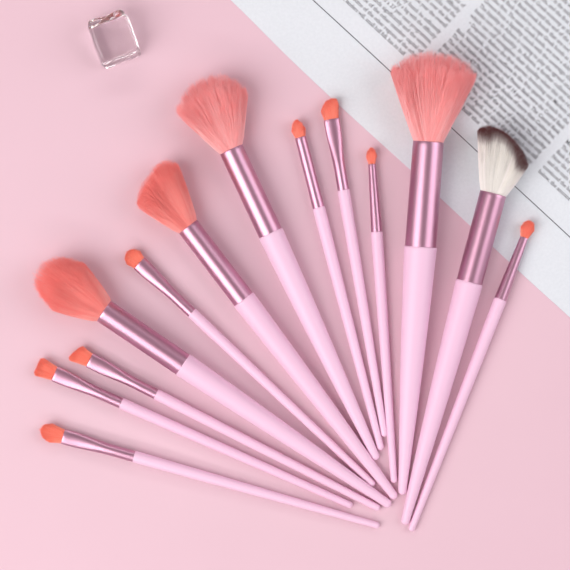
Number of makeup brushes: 13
